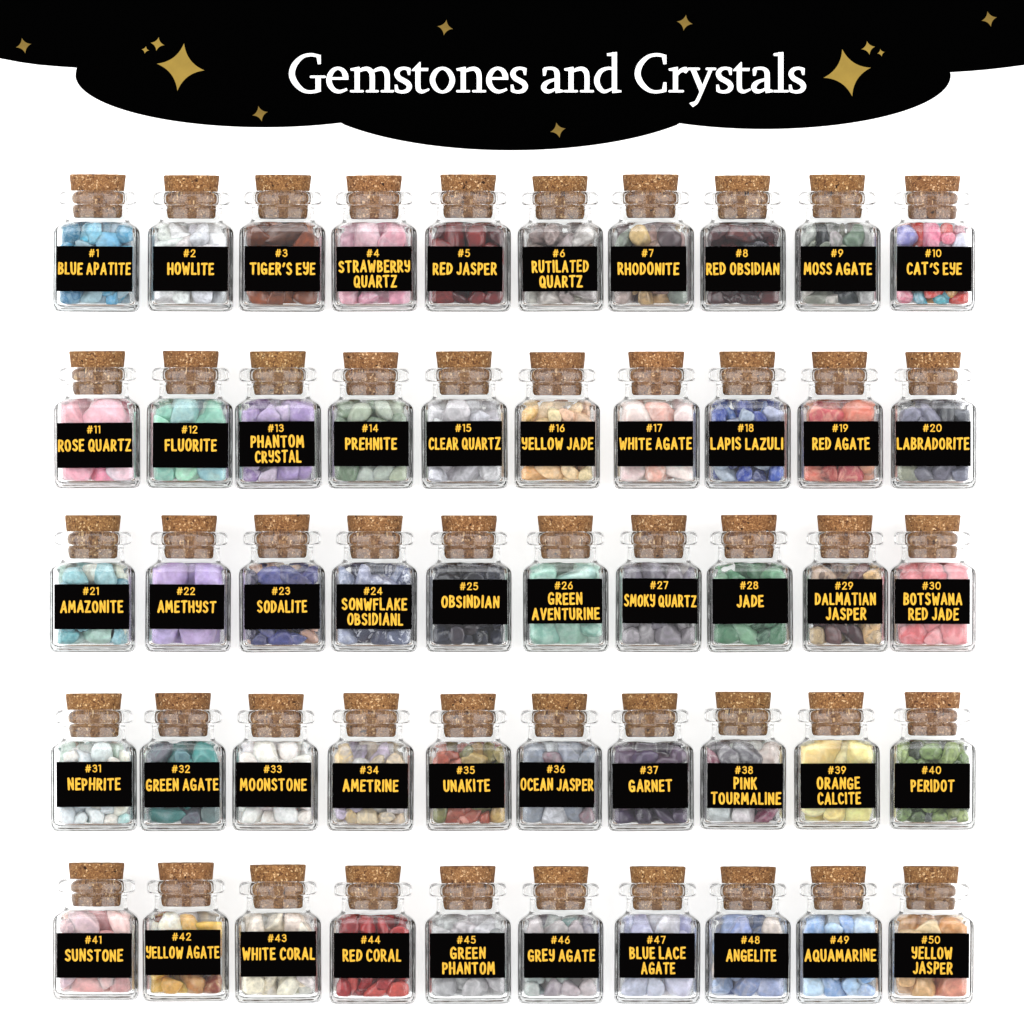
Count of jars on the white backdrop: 50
